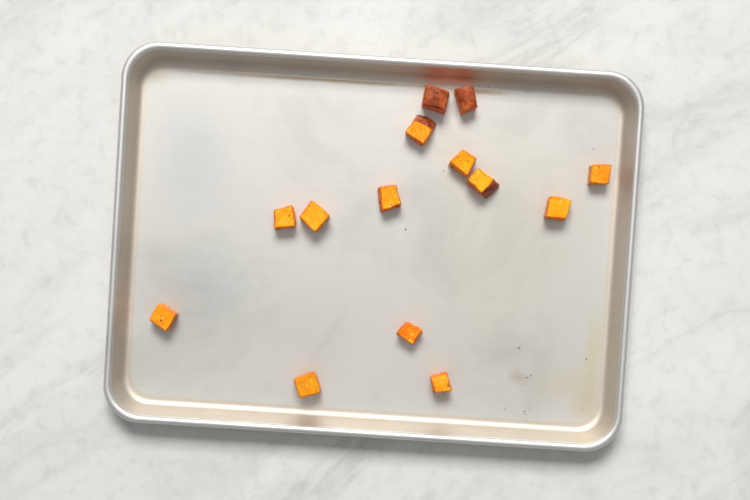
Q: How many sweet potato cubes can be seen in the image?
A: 14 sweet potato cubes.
